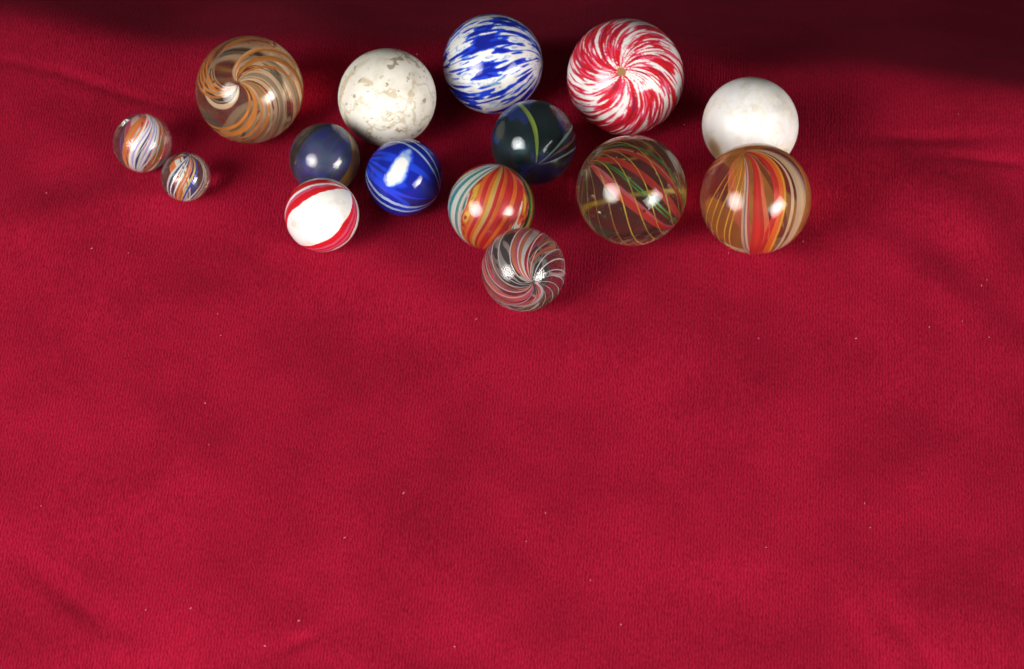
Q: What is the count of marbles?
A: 15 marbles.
